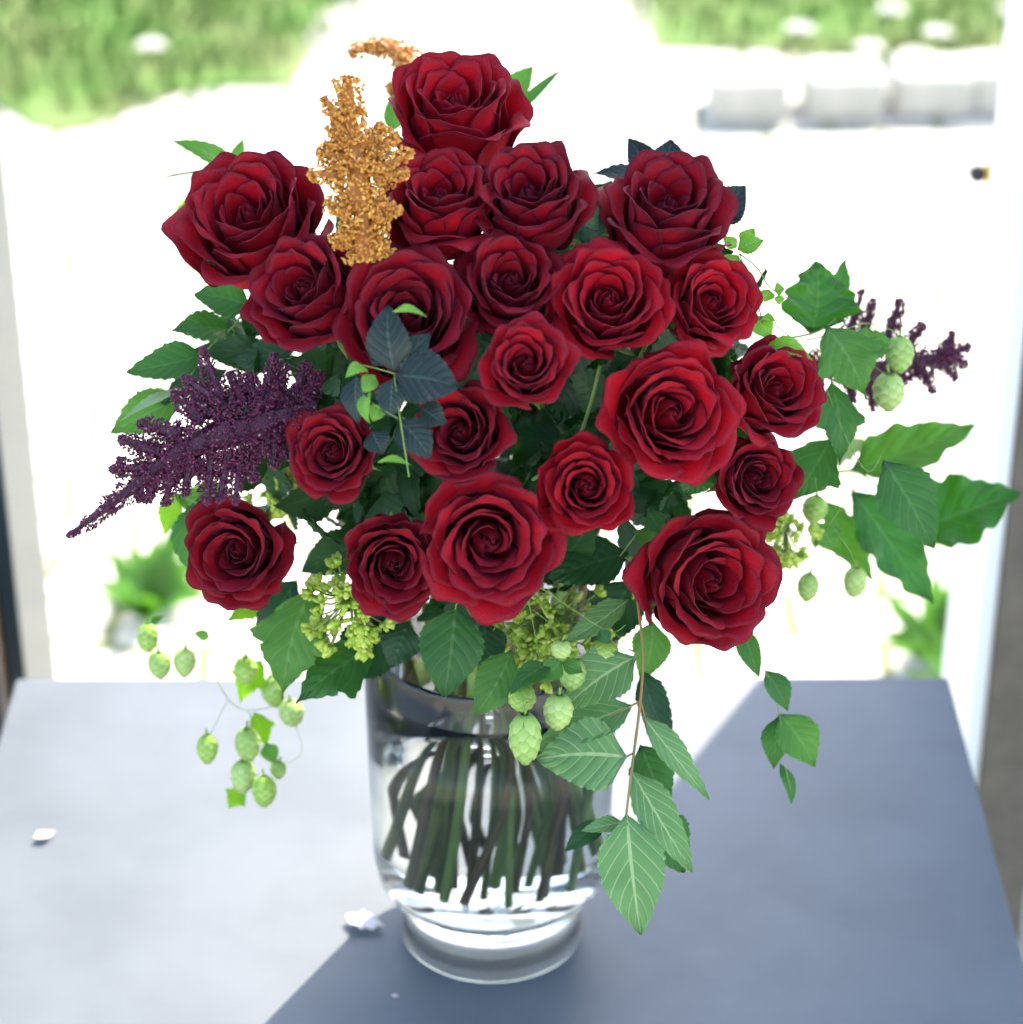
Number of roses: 21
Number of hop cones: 22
